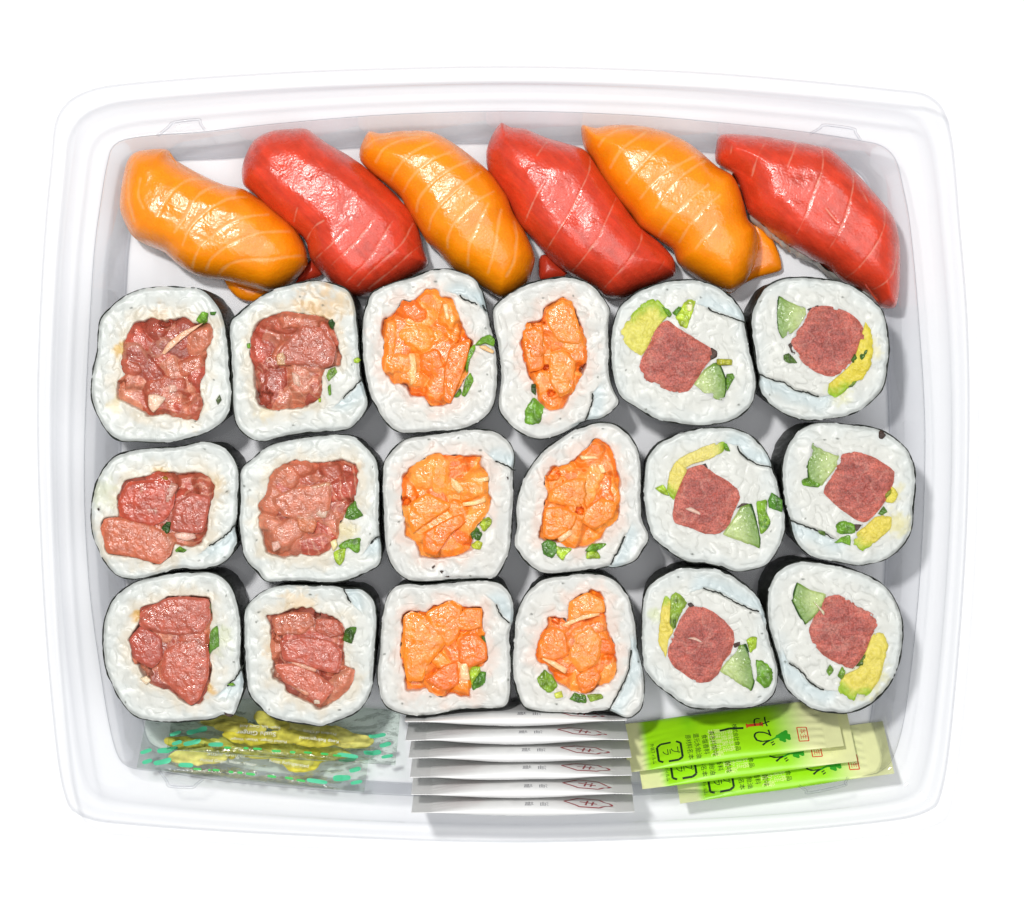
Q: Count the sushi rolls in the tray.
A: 18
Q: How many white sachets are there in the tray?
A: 6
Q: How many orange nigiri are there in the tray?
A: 3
